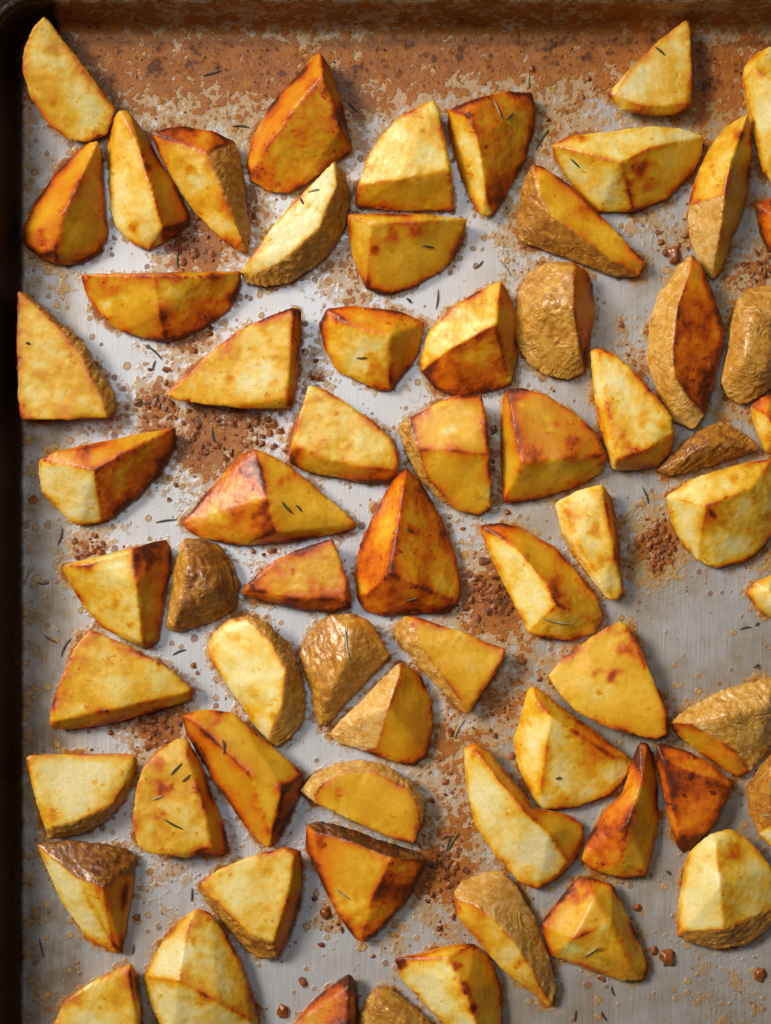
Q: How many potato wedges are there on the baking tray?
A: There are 66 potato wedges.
